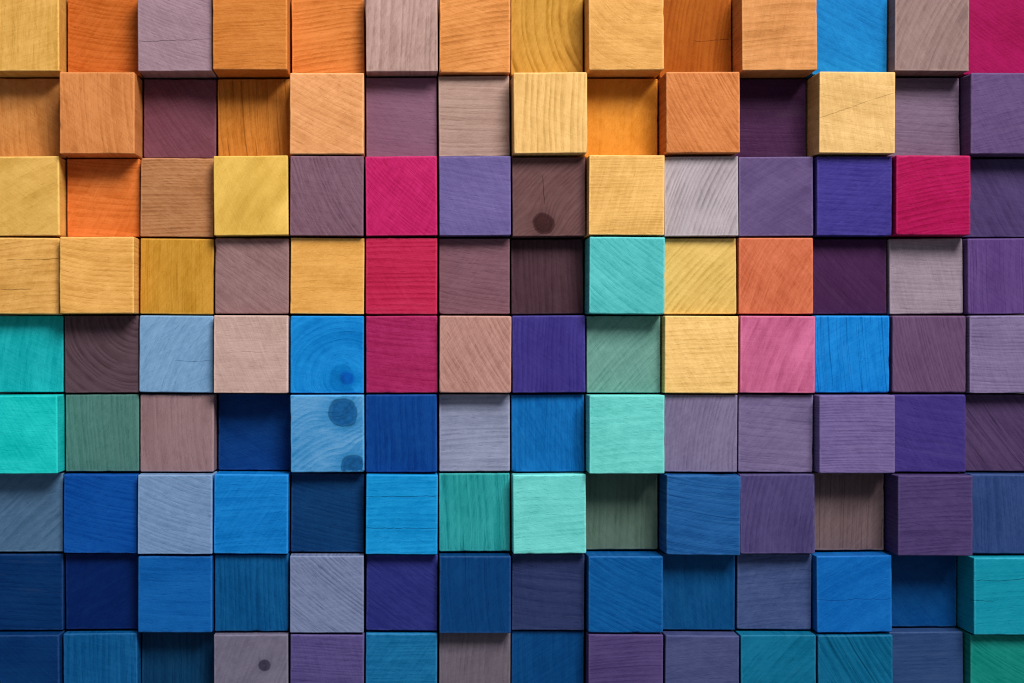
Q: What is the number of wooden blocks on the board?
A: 126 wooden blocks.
